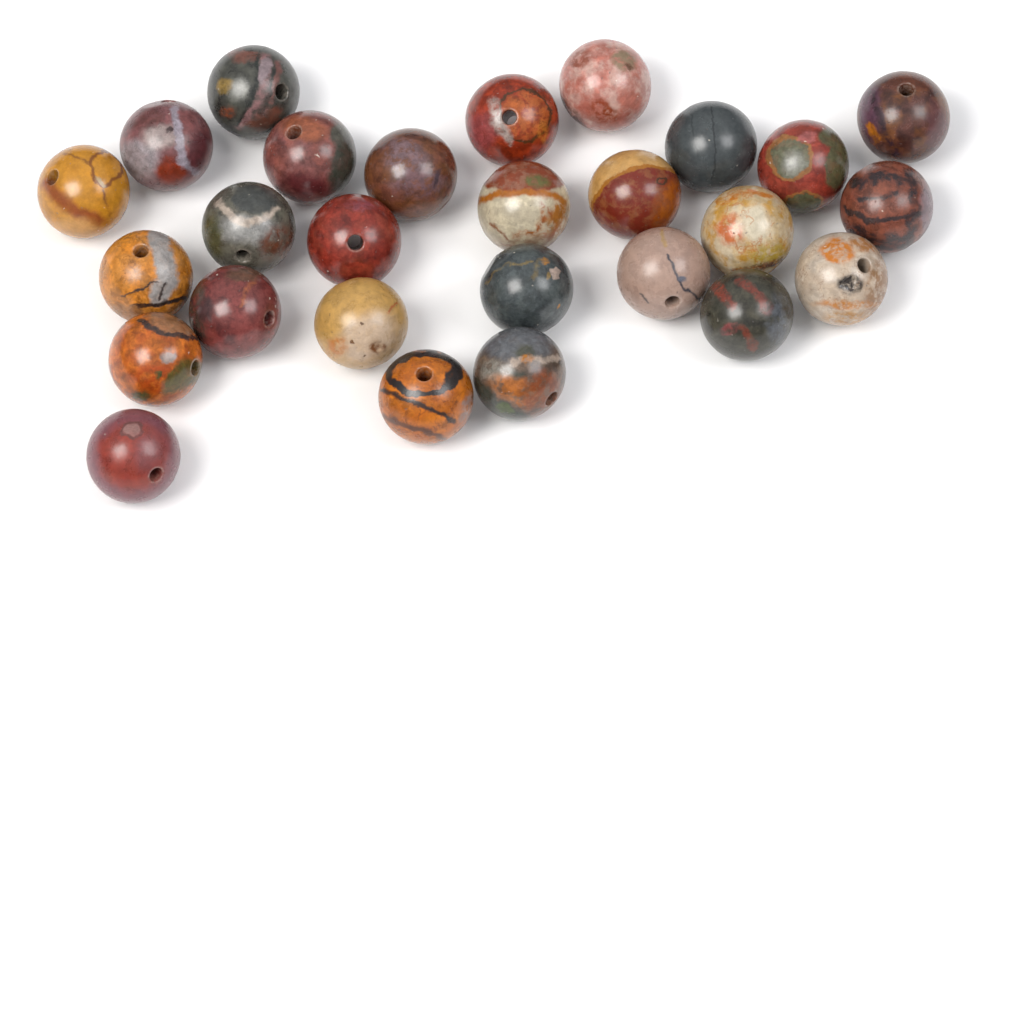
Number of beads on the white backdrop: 27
